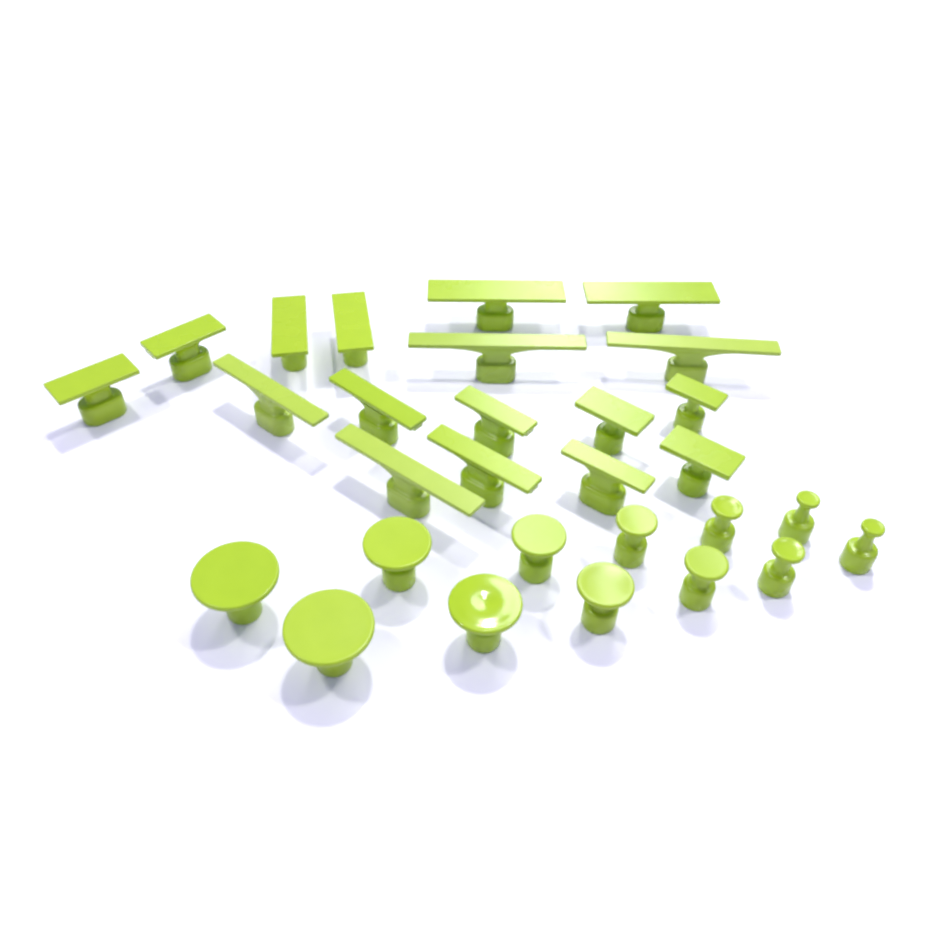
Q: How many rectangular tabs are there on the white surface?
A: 17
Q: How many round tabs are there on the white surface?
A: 12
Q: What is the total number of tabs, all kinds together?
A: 29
